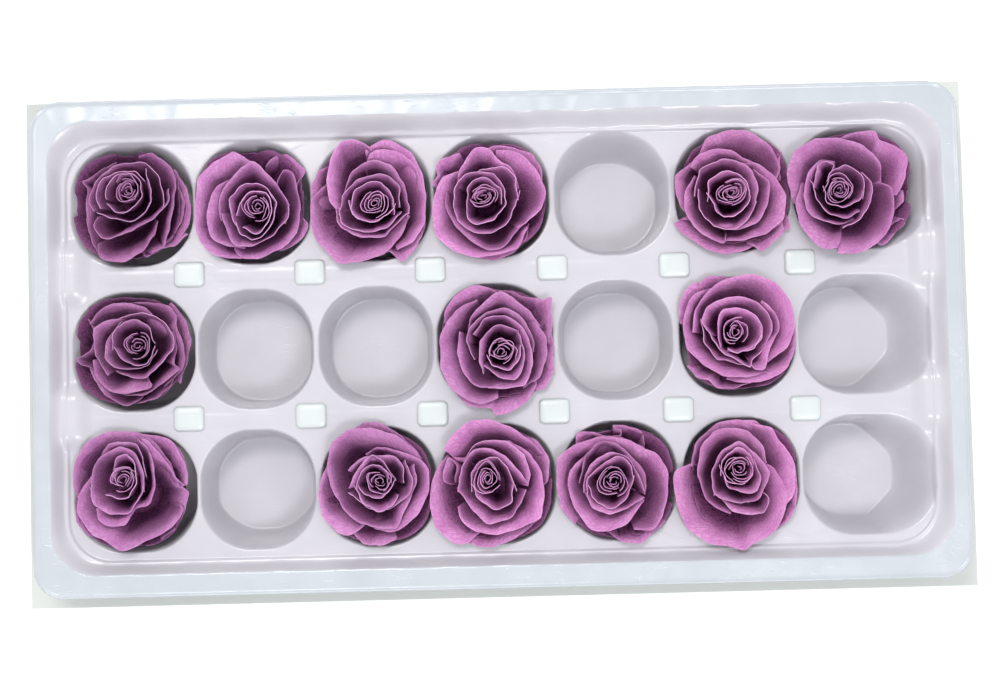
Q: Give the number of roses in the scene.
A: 14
